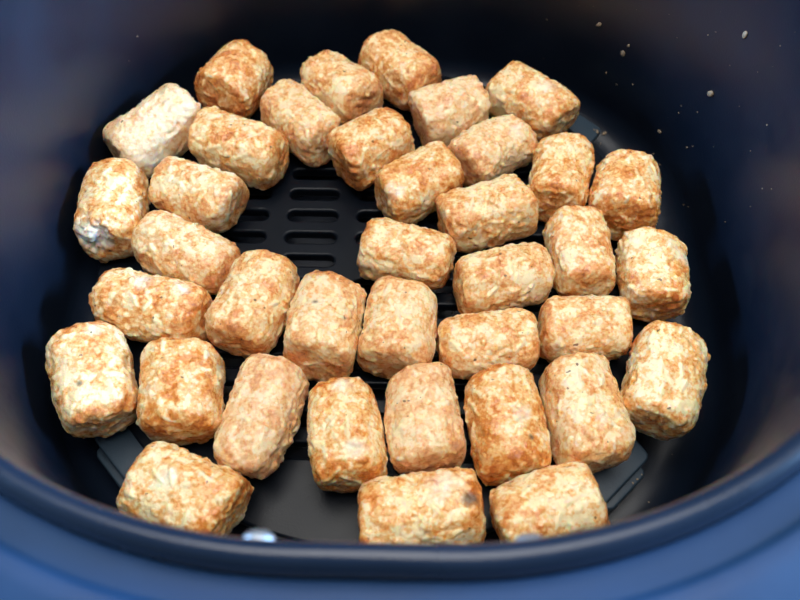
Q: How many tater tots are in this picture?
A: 38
